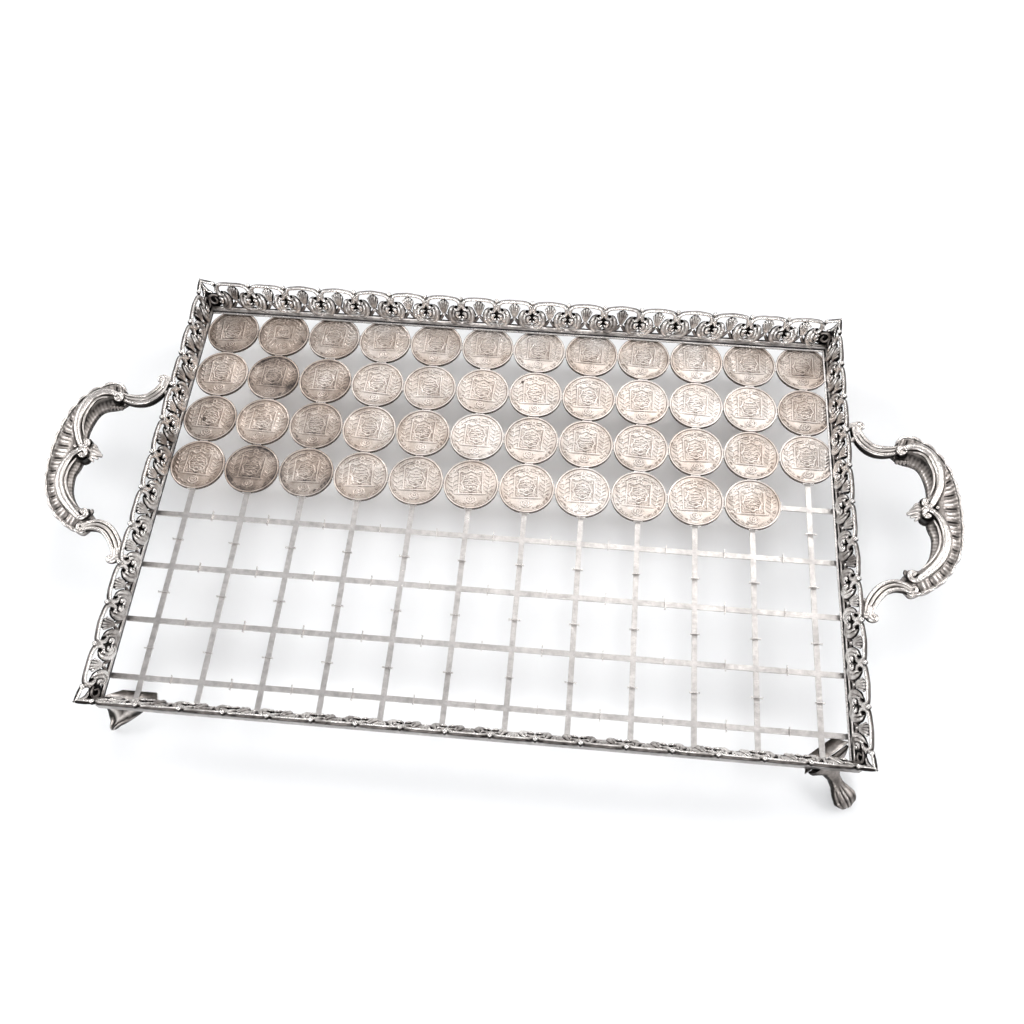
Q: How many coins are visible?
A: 47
